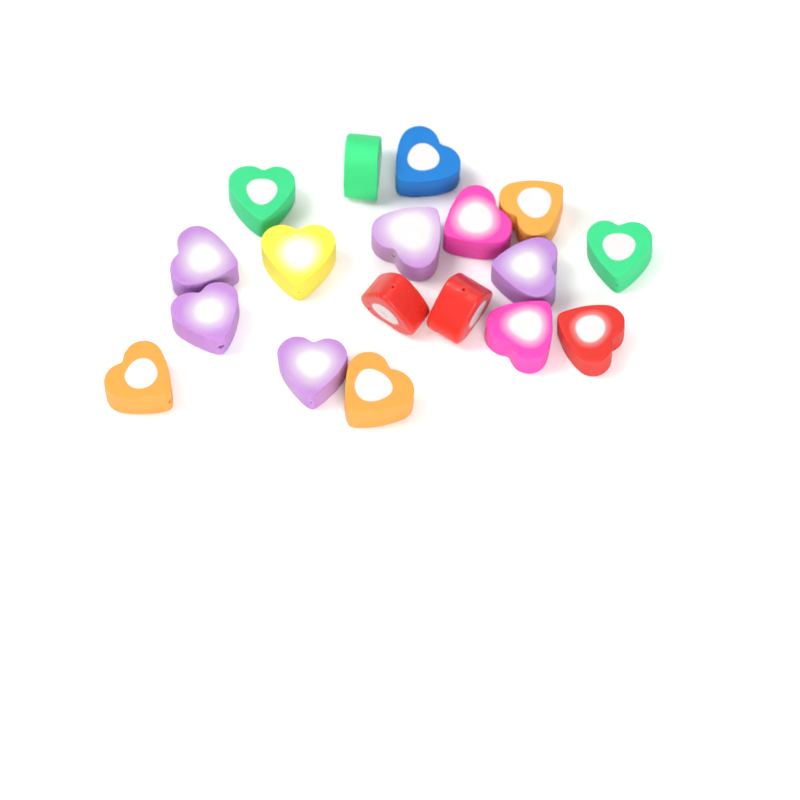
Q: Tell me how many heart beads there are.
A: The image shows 18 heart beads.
